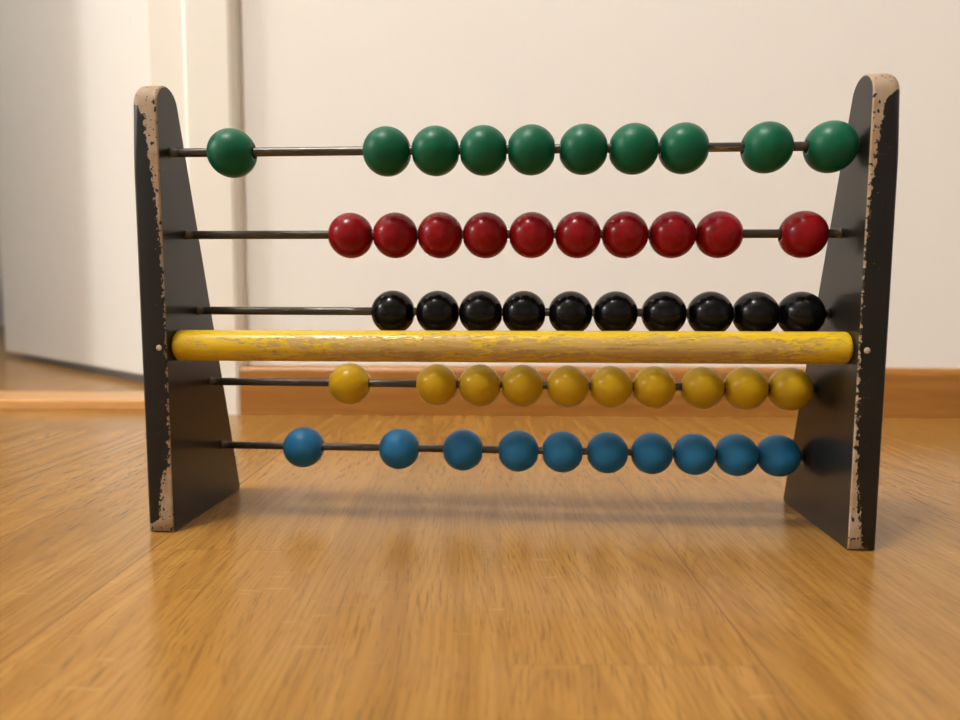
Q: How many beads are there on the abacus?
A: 50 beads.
